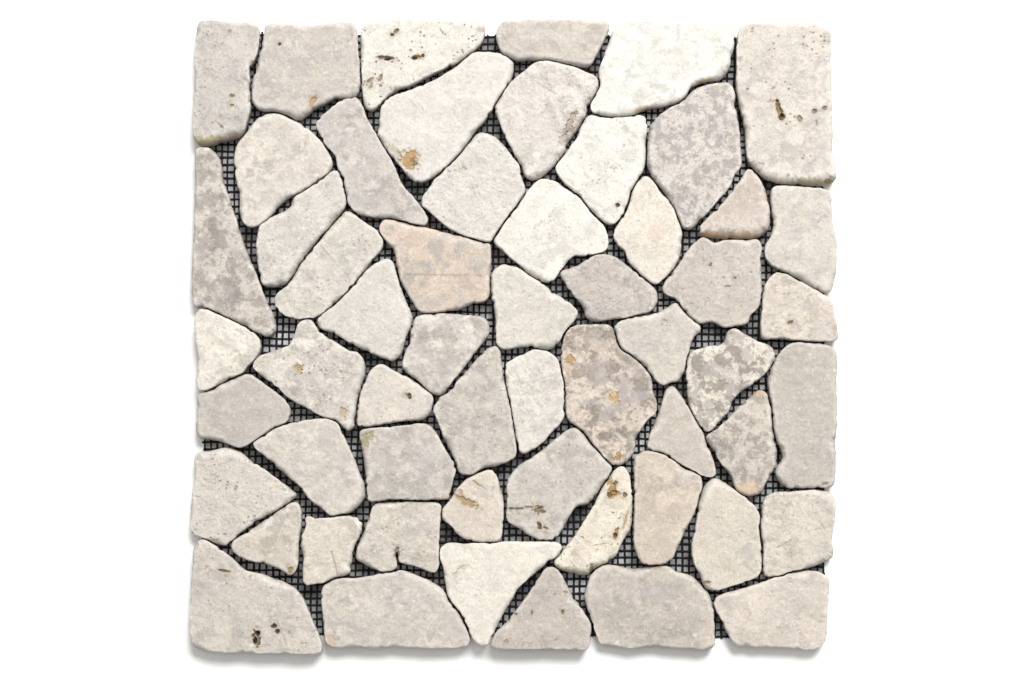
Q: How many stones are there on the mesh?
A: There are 57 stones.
